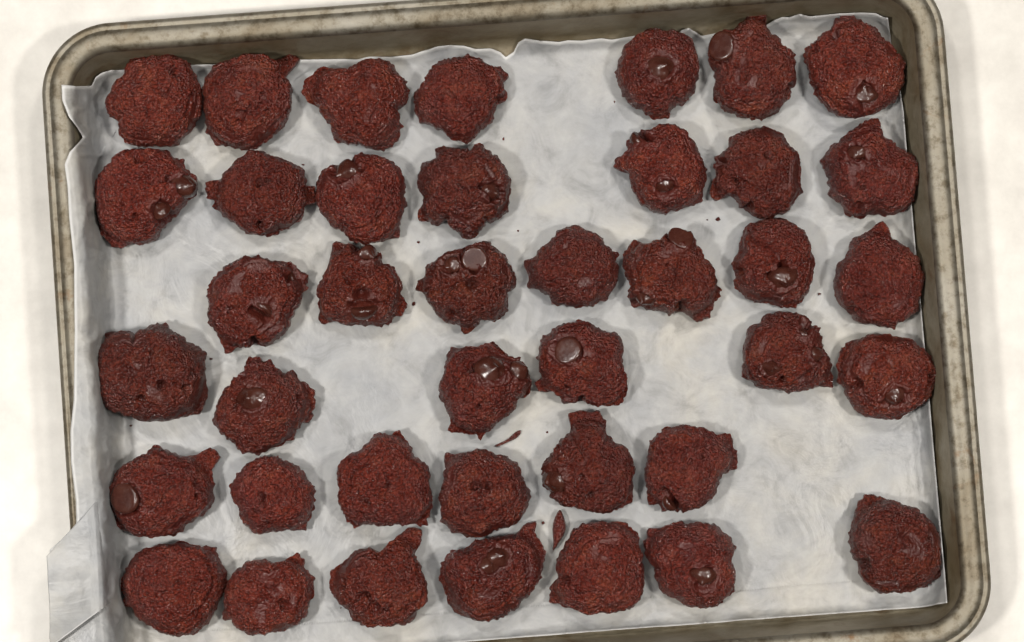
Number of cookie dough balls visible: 40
